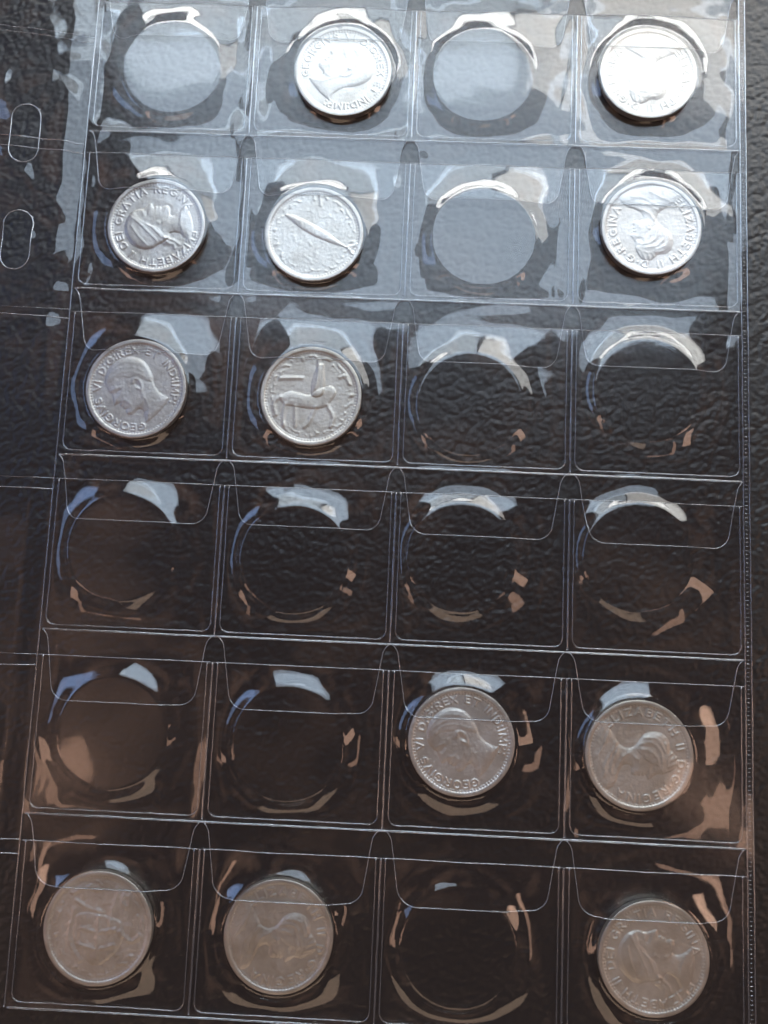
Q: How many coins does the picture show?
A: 12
